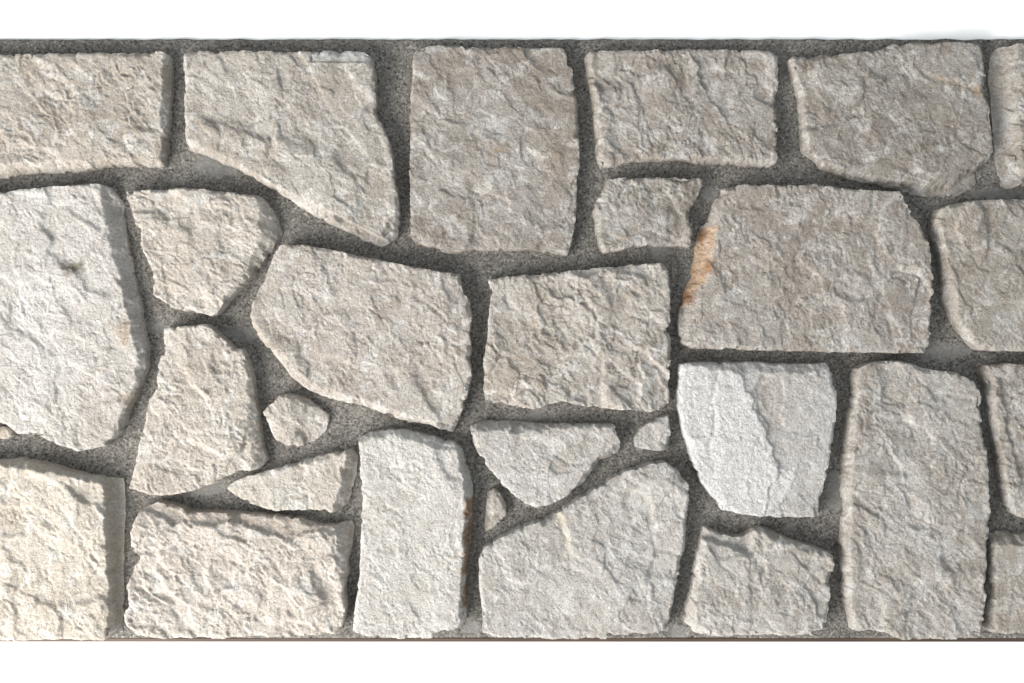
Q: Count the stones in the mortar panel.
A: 29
